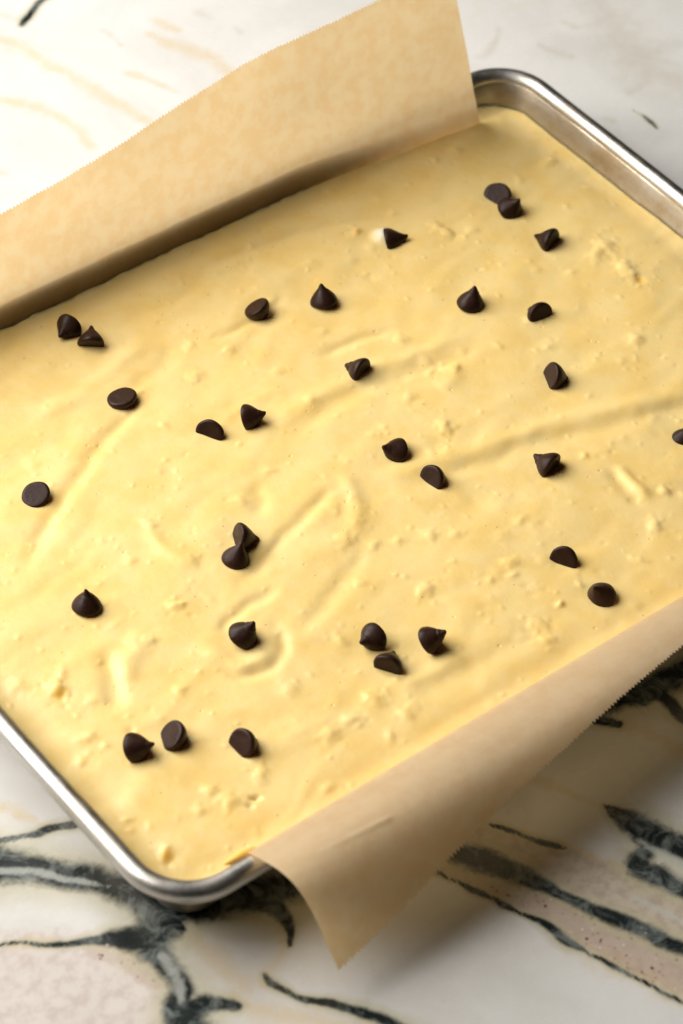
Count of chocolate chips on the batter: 32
